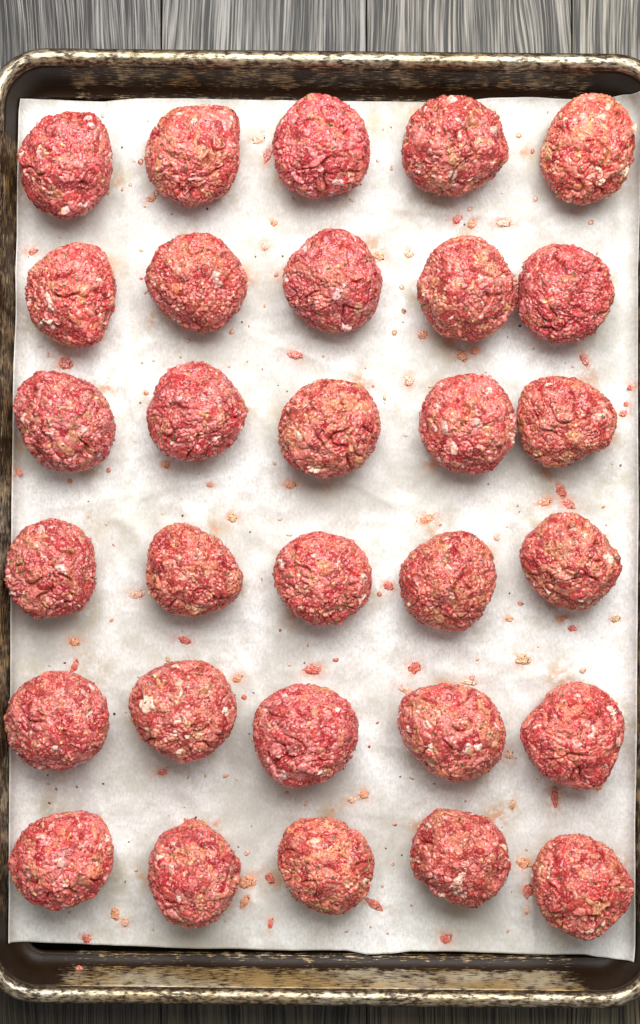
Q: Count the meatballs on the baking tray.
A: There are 30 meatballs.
